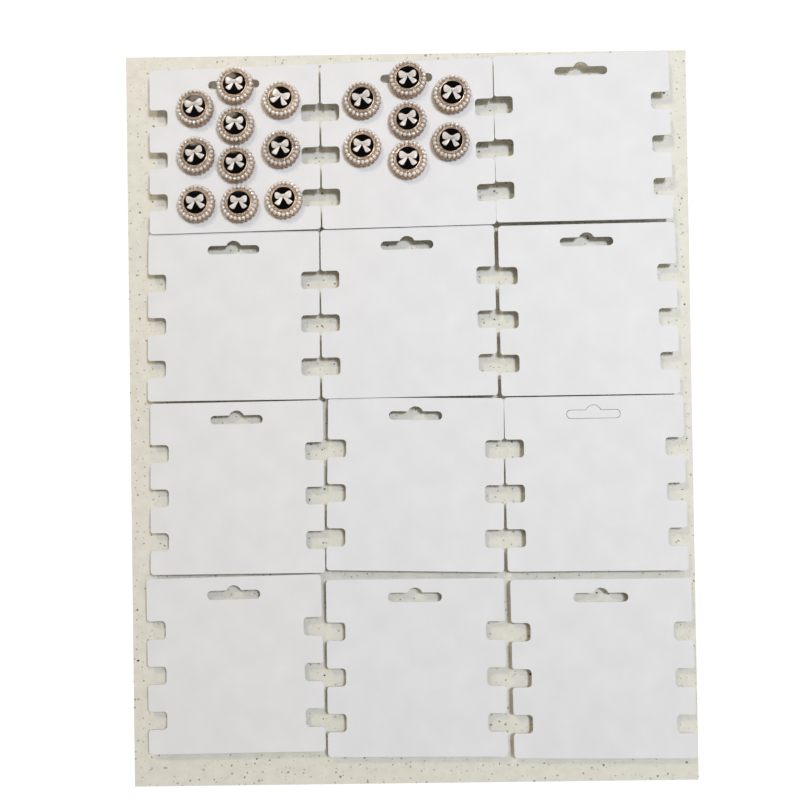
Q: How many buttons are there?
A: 17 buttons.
